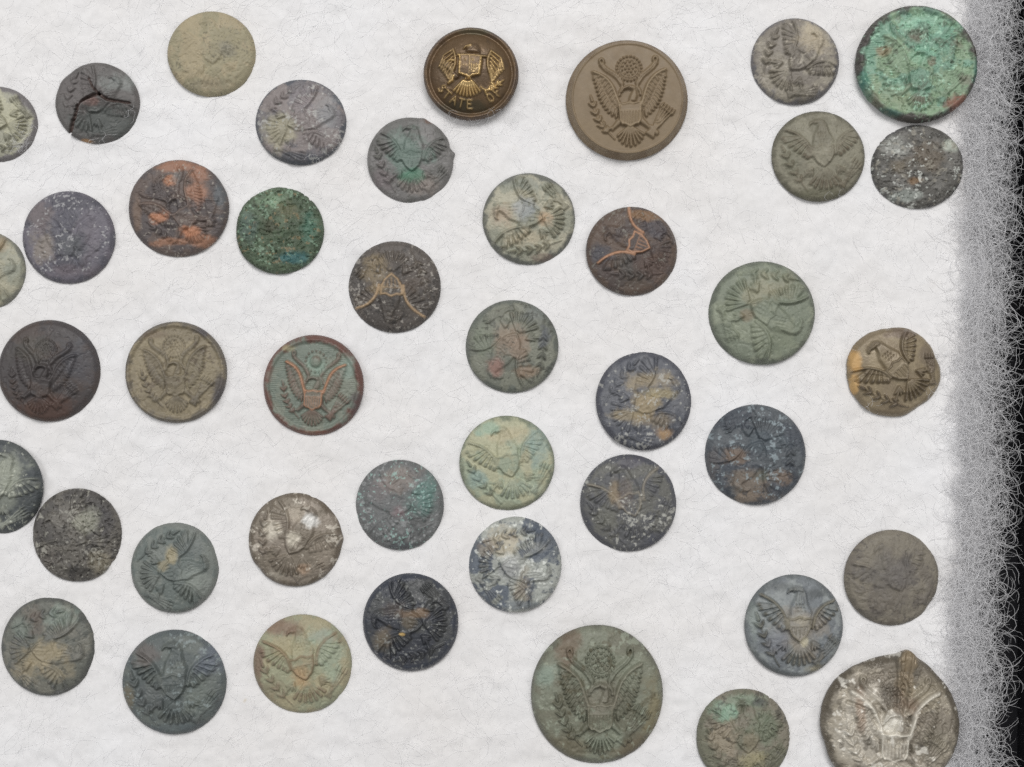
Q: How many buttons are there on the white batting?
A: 43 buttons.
